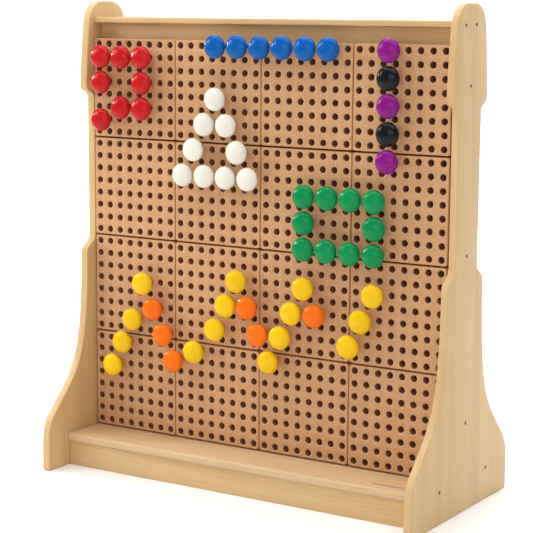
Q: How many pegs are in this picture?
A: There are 59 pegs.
